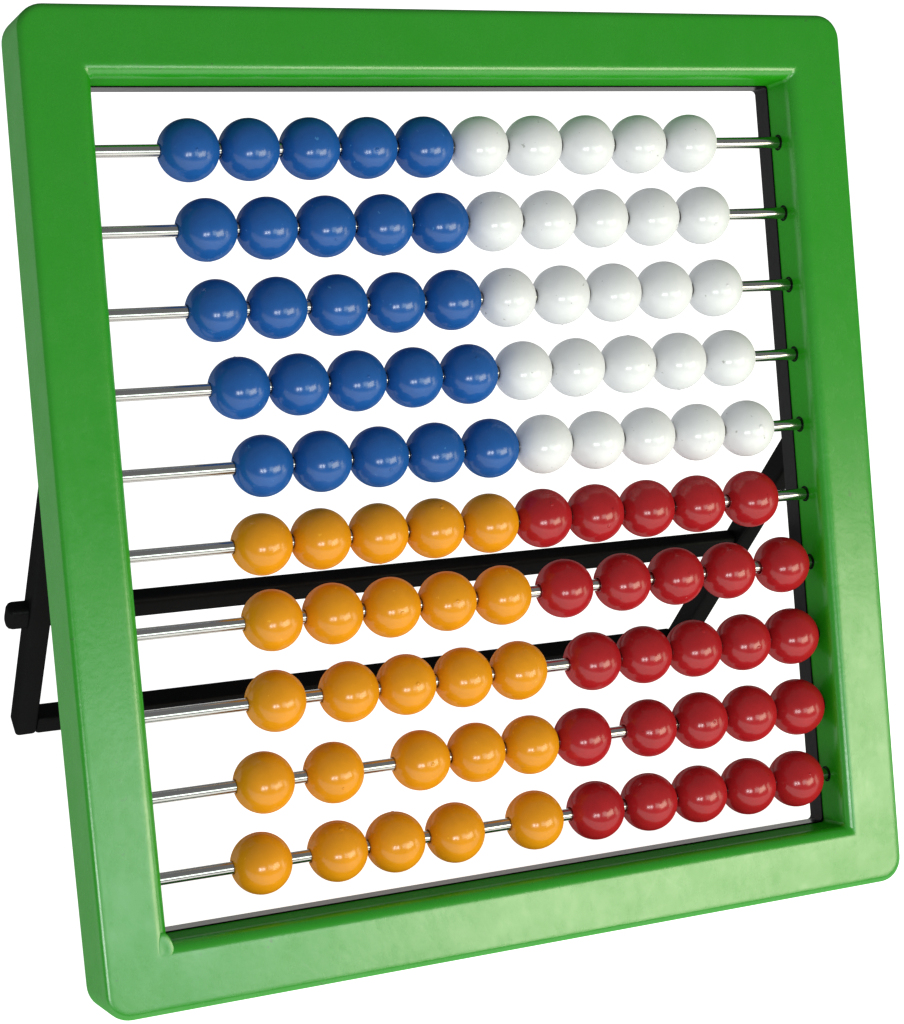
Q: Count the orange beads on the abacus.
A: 25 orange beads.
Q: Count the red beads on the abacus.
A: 25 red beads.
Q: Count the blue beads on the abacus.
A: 25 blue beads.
